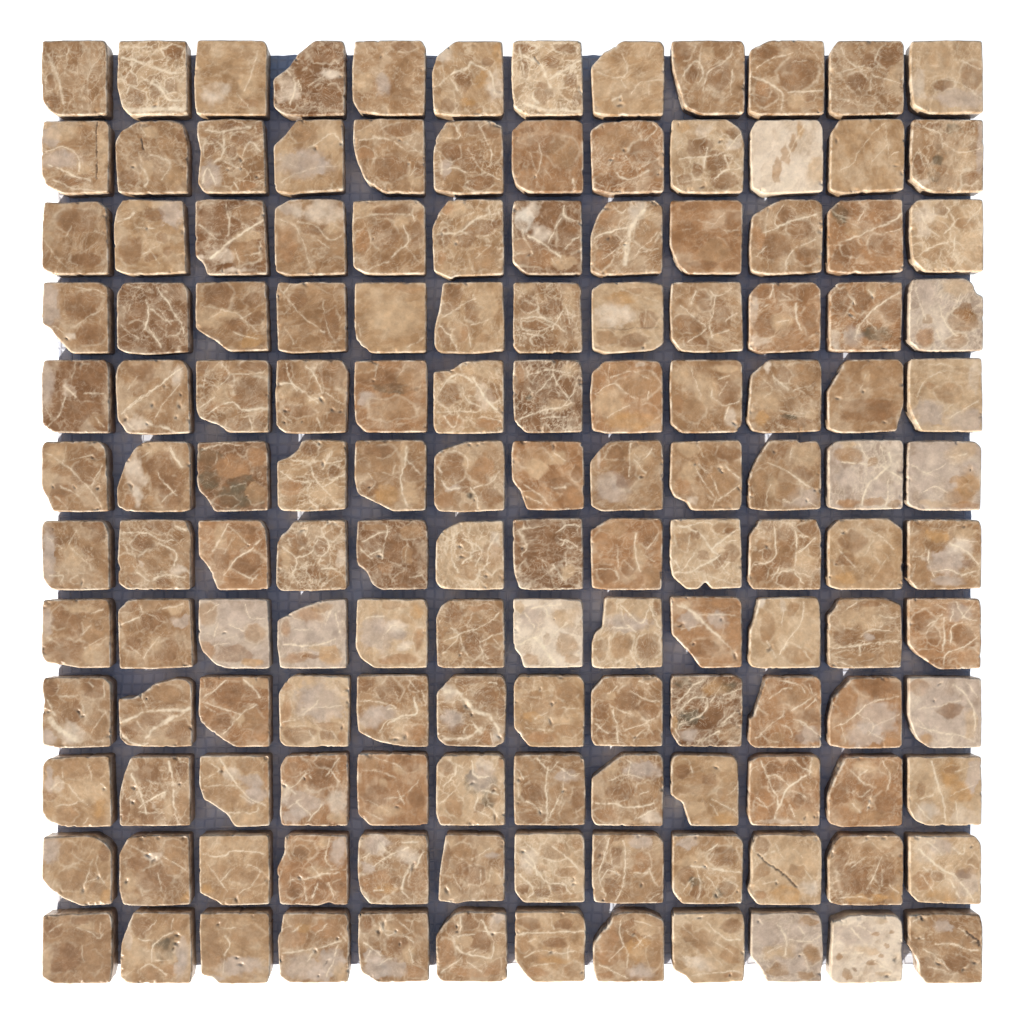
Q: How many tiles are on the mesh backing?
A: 144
